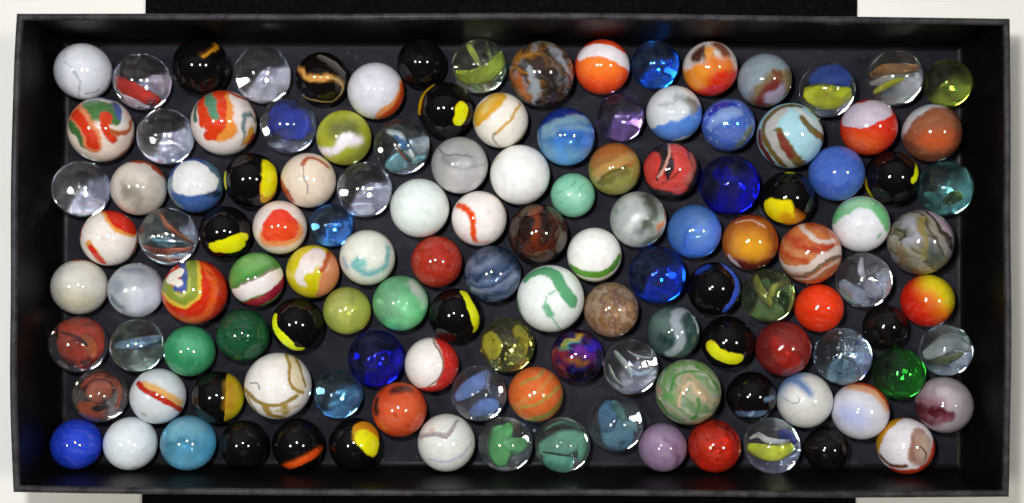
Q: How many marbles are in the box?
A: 126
